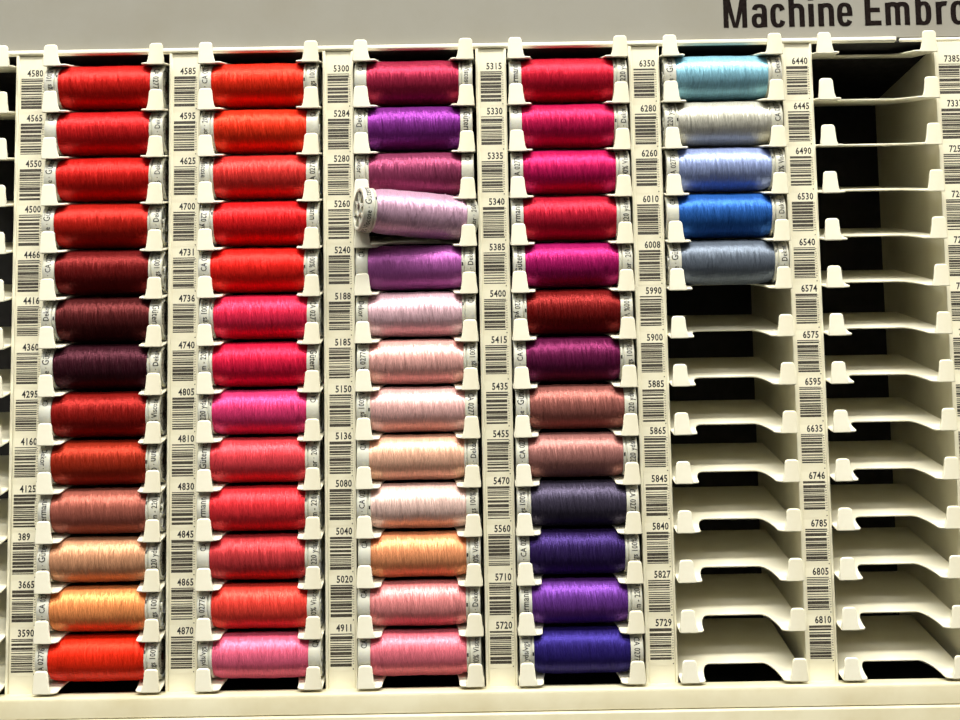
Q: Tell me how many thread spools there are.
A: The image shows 57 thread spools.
